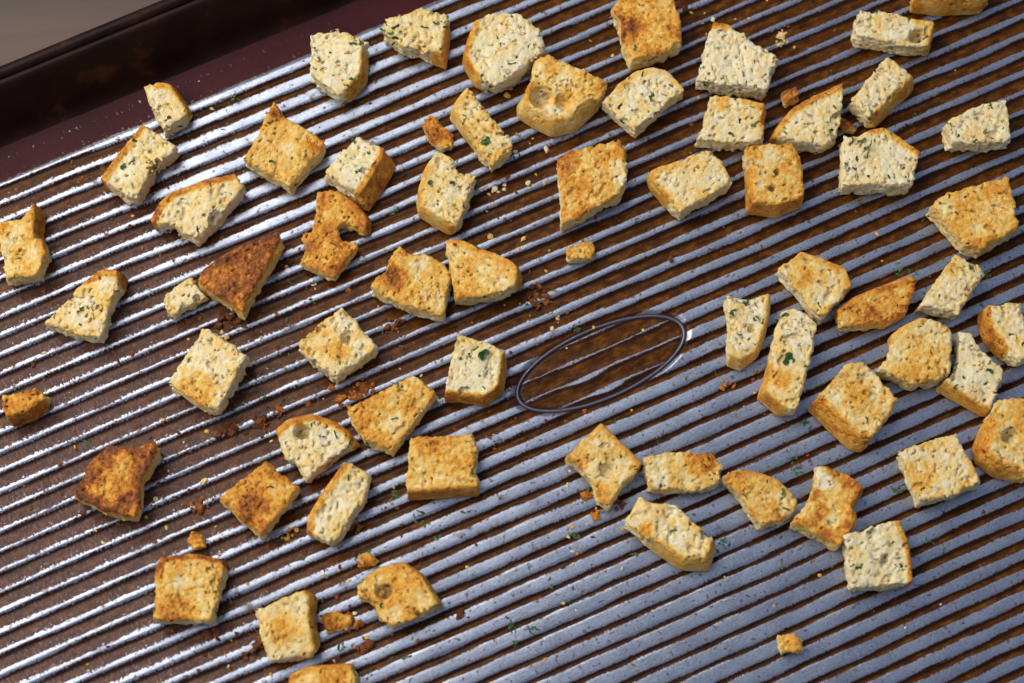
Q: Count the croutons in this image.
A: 63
